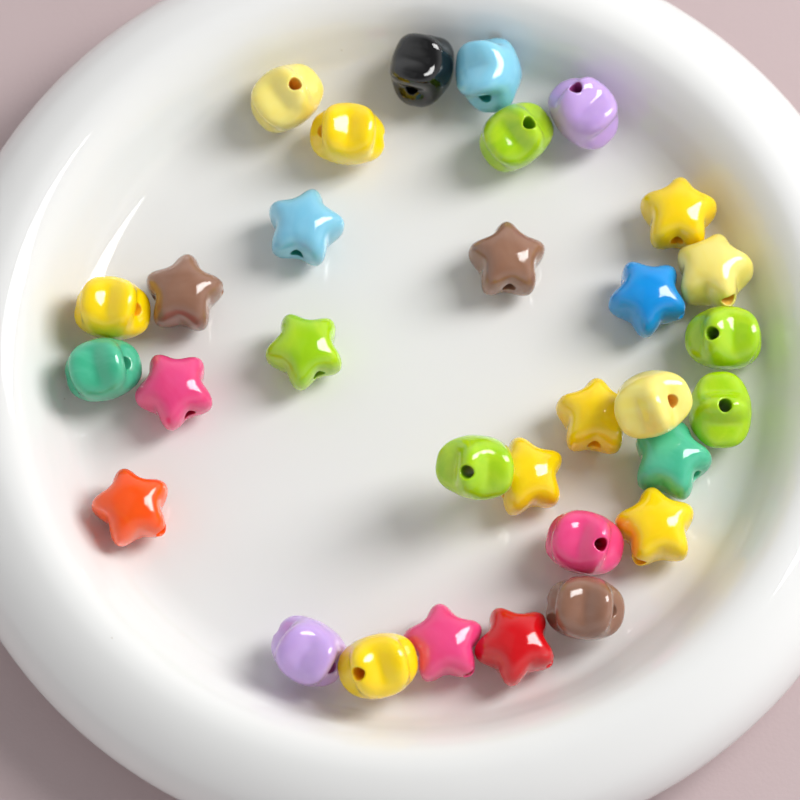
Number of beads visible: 31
